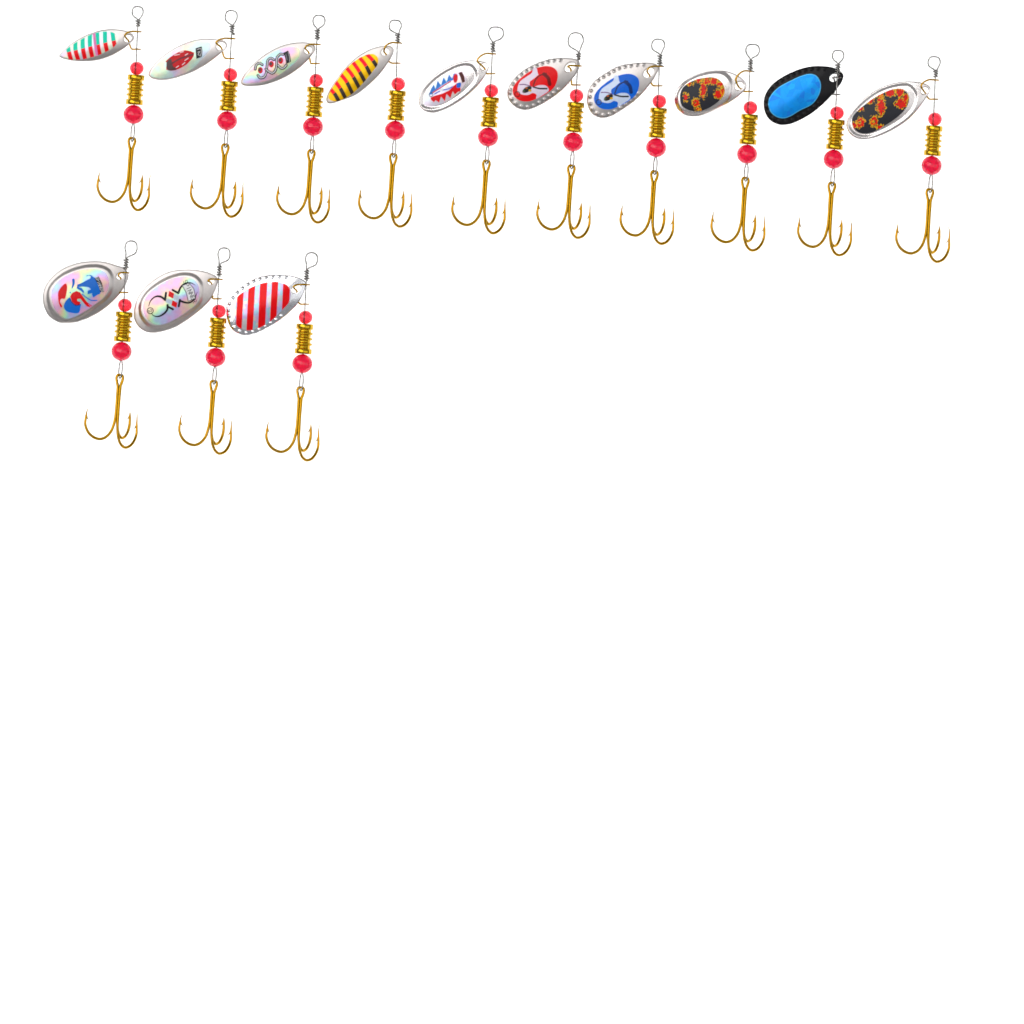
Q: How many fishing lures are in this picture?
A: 13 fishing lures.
